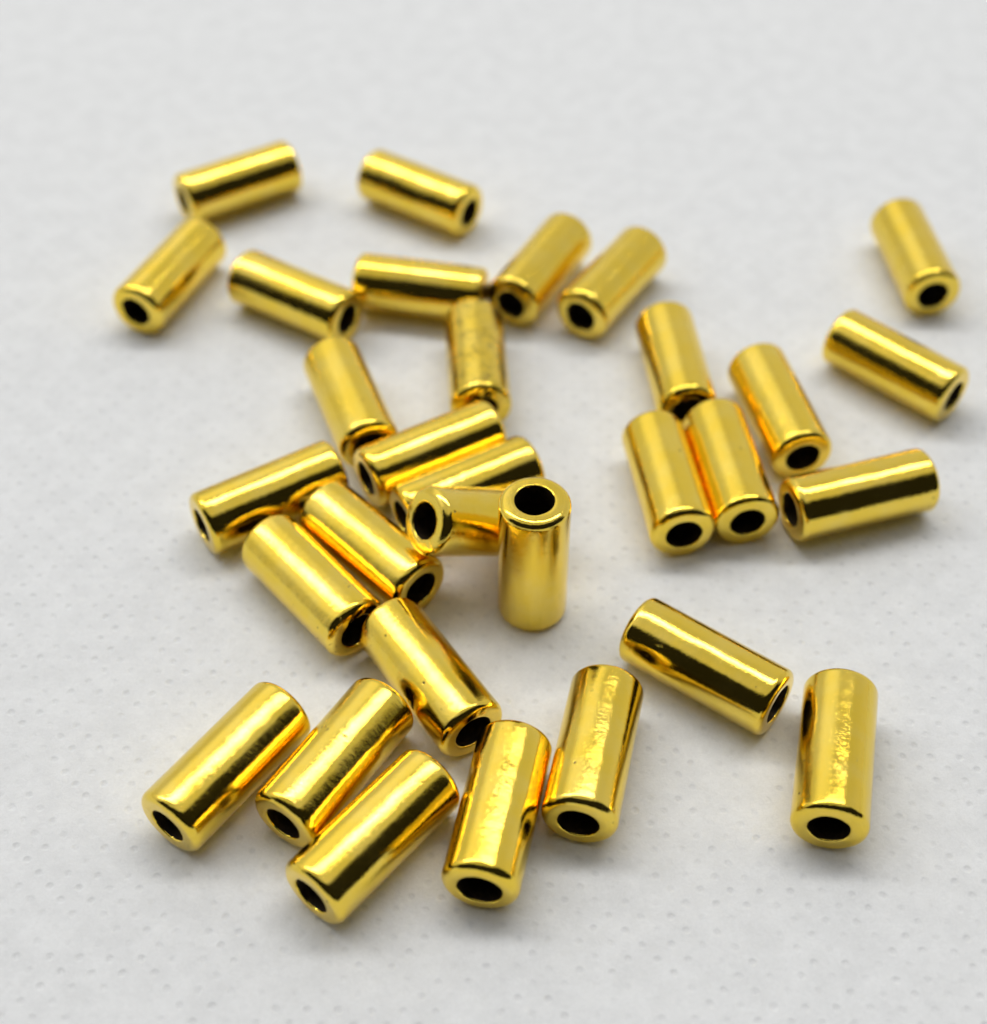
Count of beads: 31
